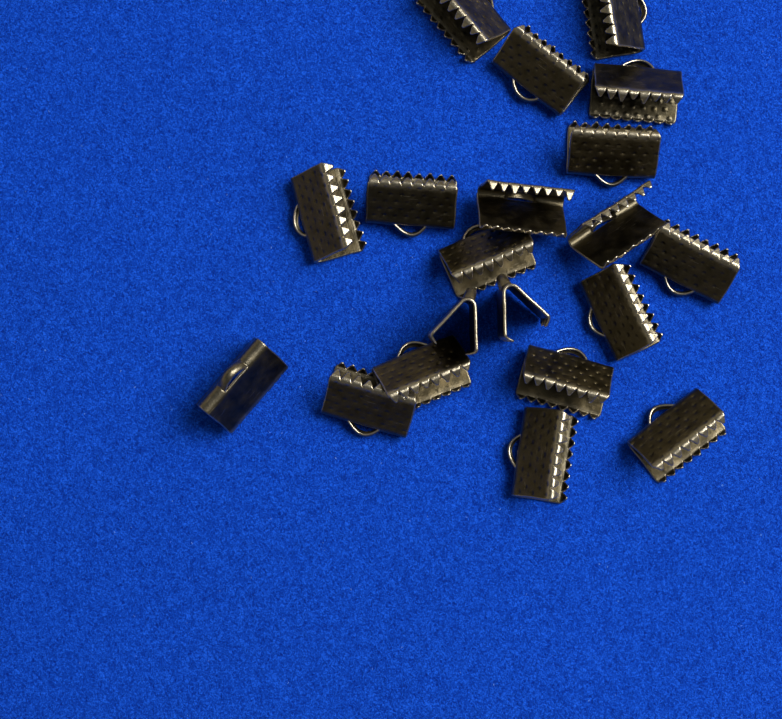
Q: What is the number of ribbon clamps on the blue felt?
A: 20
